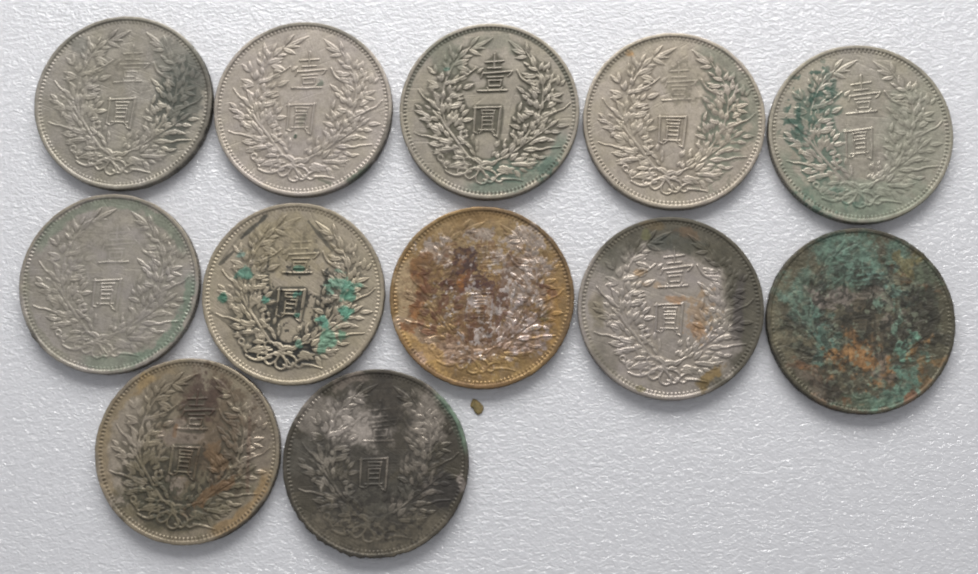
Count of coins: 12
